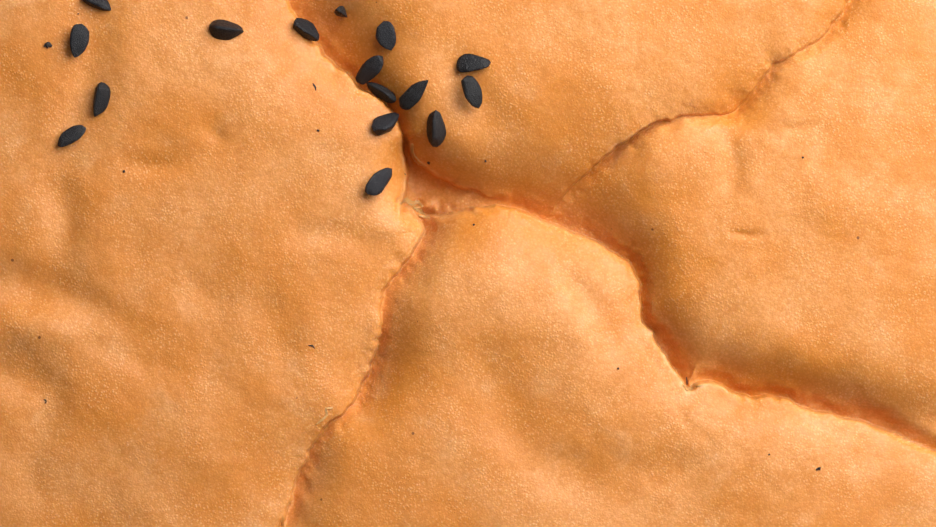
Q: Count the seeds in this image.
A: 16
